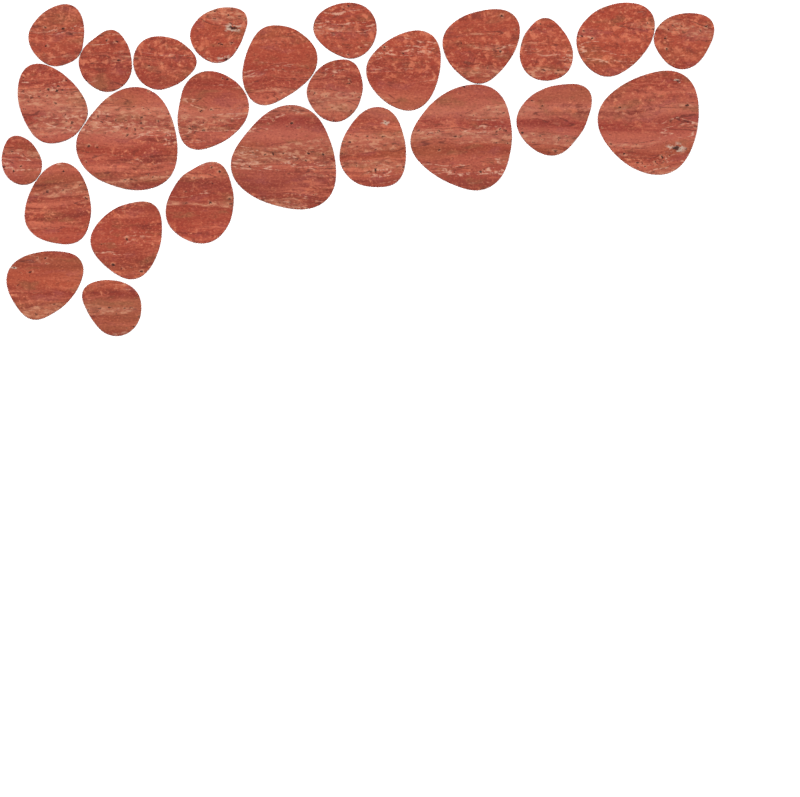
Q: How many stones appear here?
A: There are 26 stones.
